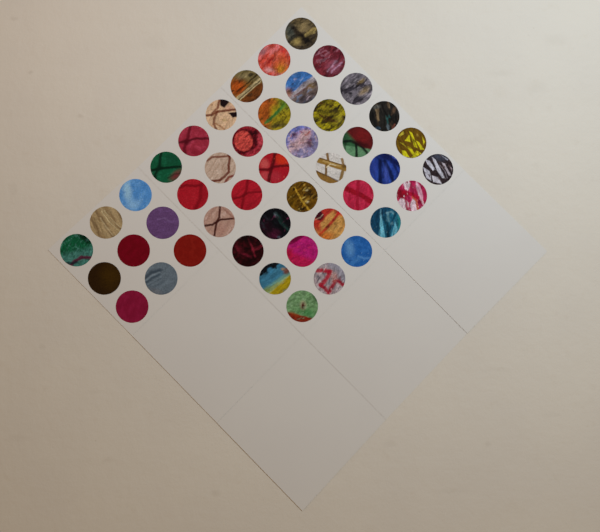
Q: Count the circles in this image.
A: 45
